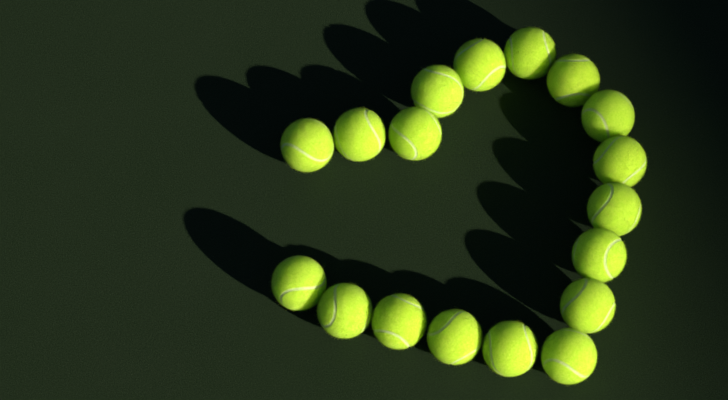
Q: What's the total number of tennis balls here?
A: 18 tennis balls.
